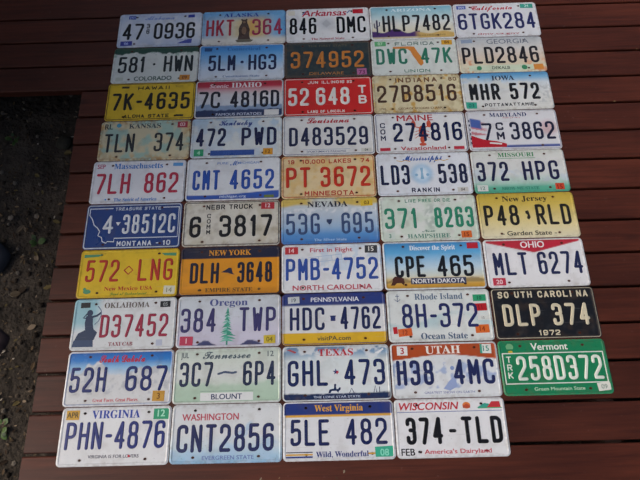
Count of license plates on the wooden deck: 49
